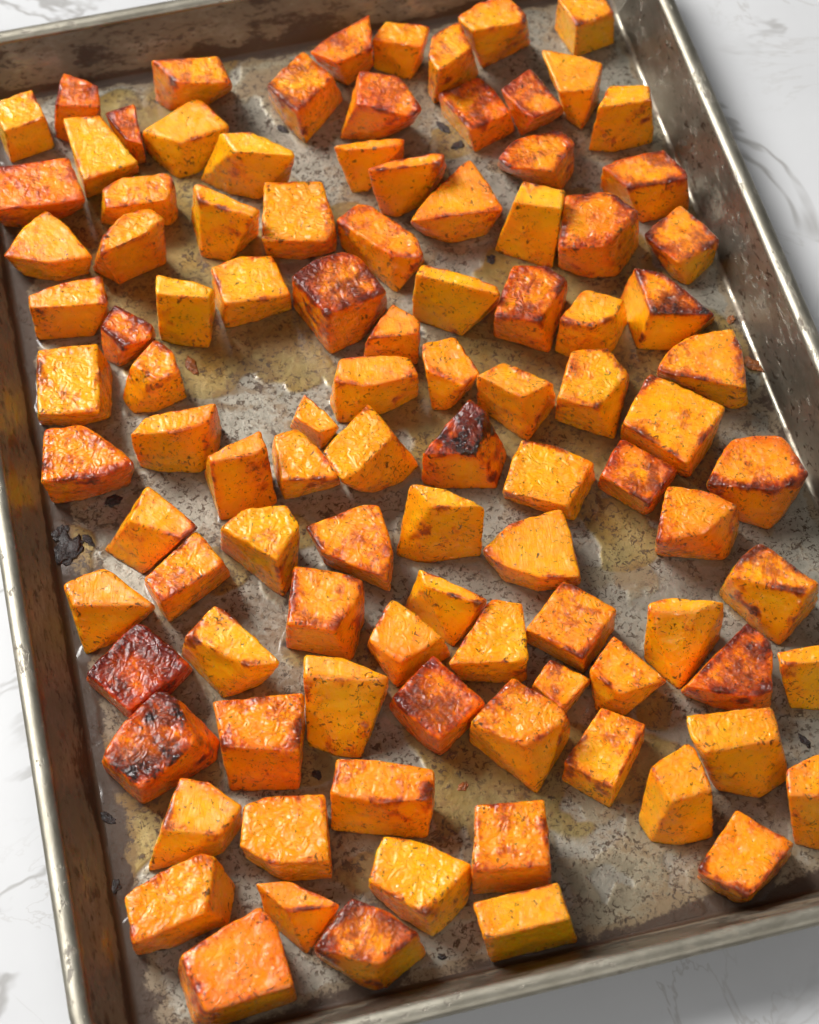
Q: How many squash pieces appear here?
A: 102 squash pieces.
